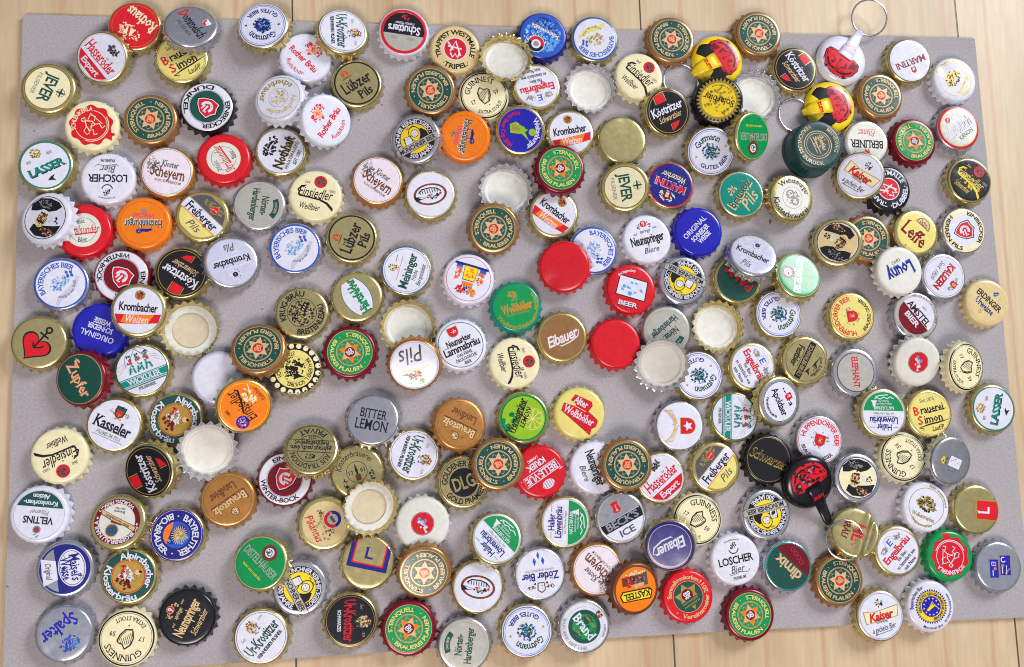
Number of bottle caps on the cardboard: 200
